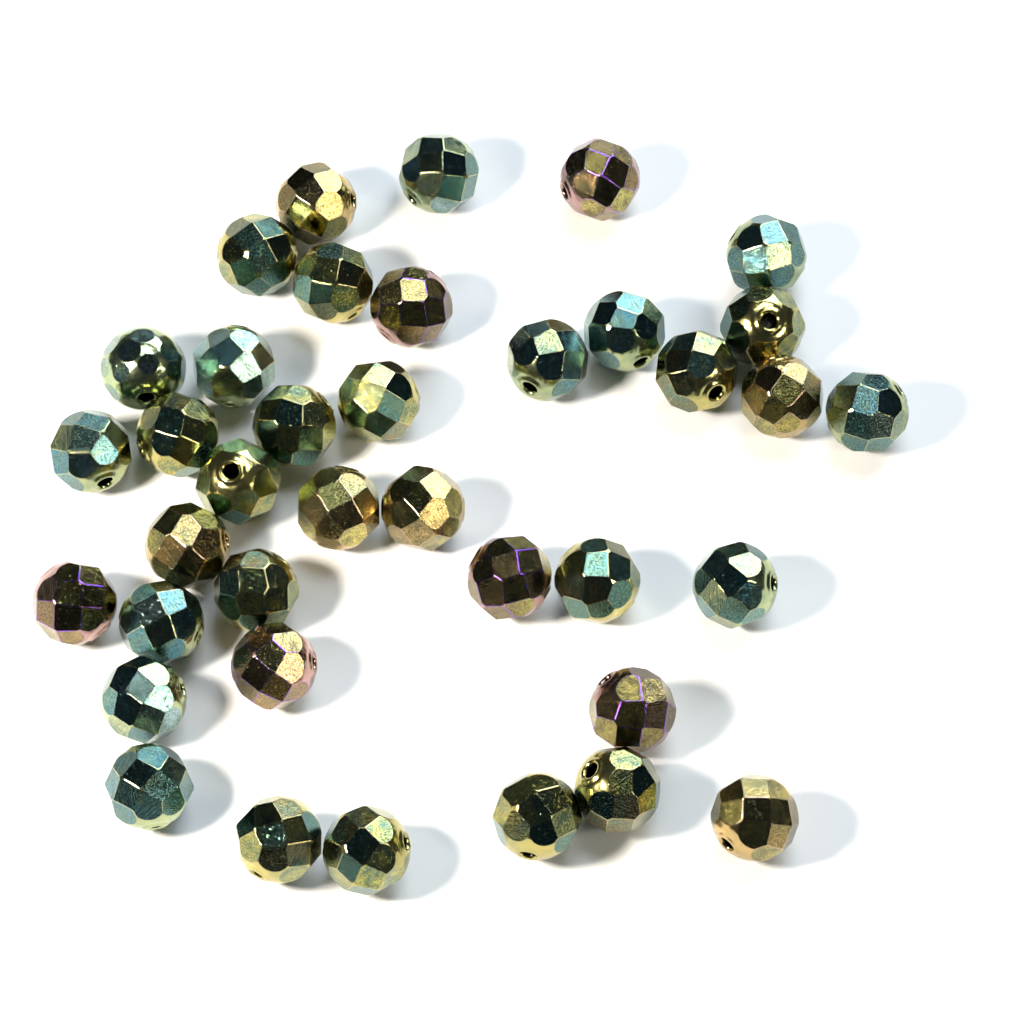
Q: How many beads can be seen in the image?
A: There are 38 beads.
